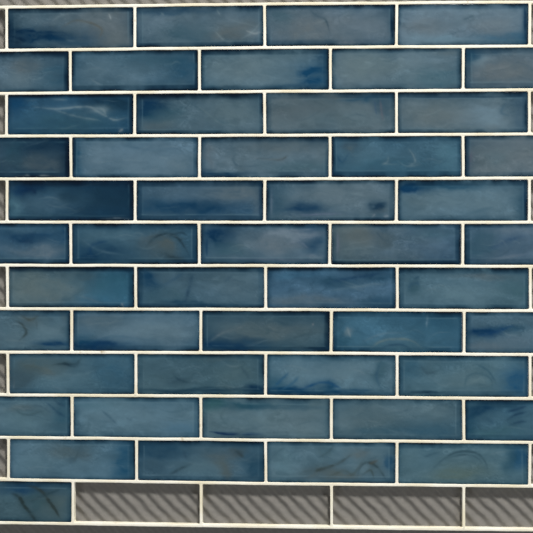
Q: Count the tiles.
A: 50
